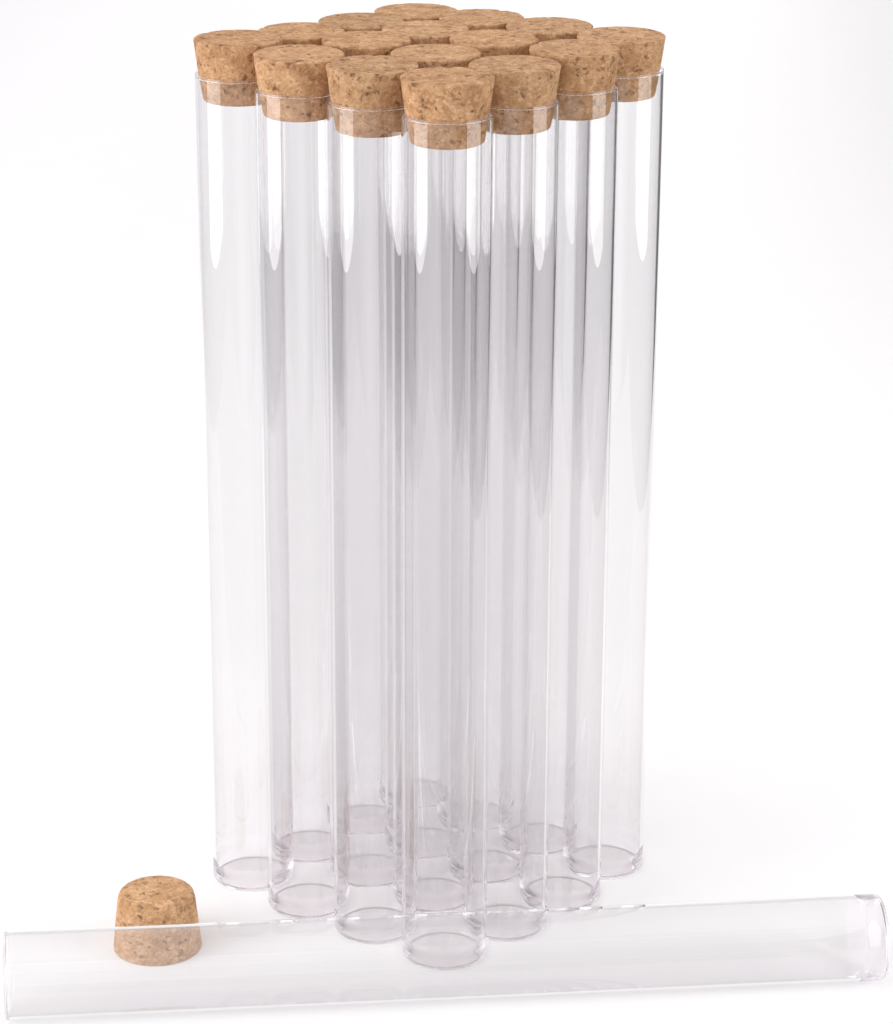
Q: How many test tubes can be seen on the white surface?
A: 17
